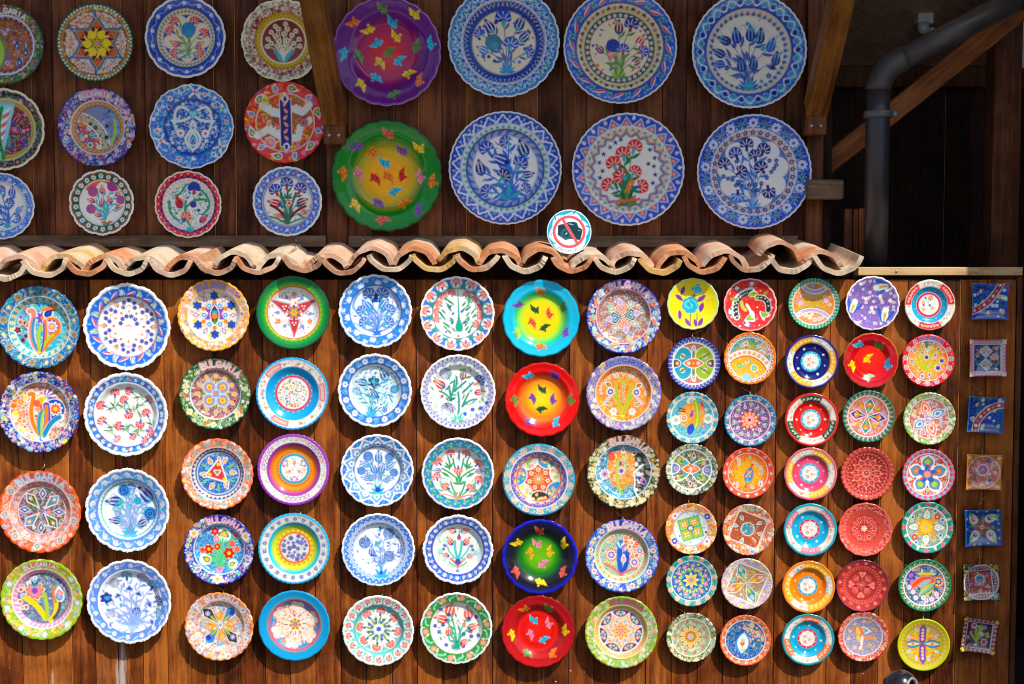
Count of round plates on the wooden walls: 93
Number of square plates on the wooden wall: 7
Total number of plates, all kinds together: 100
